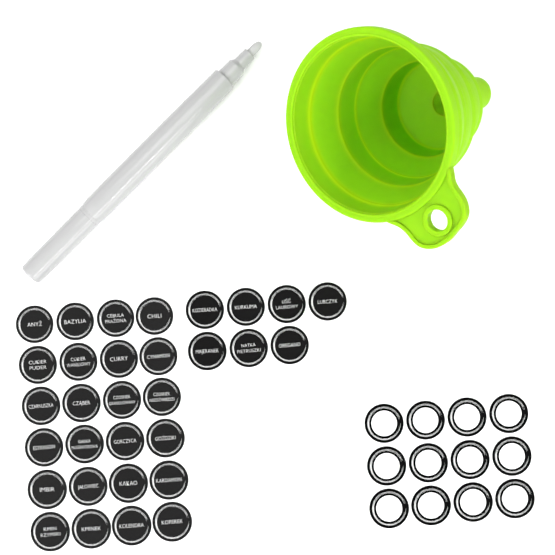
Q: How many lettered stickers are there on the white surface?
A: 31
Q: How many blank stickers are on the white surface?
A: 12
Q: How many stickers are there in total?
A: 43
